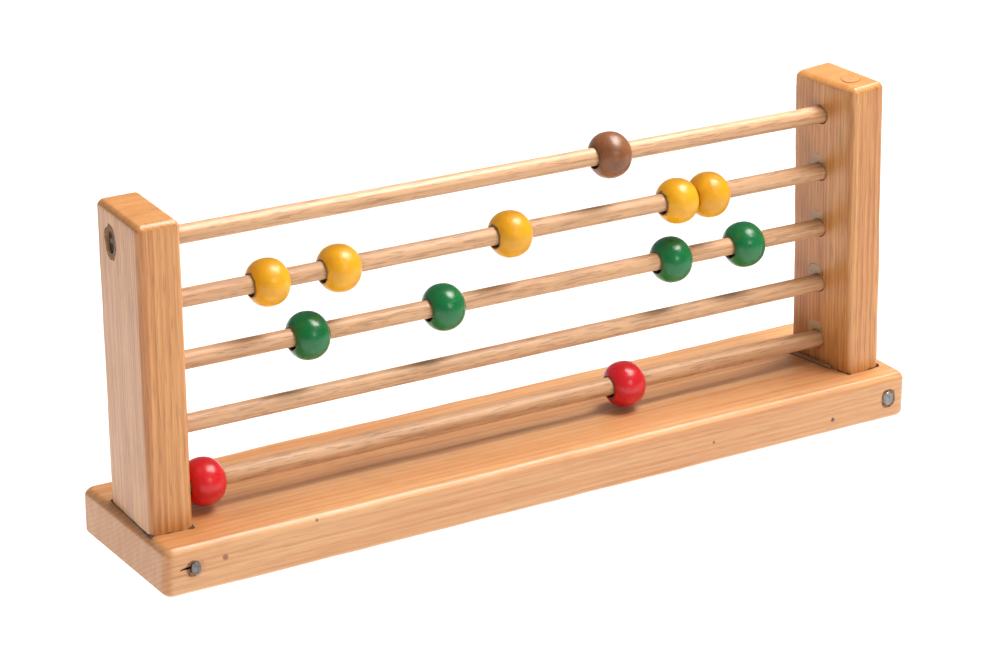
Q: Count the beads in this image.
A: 12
